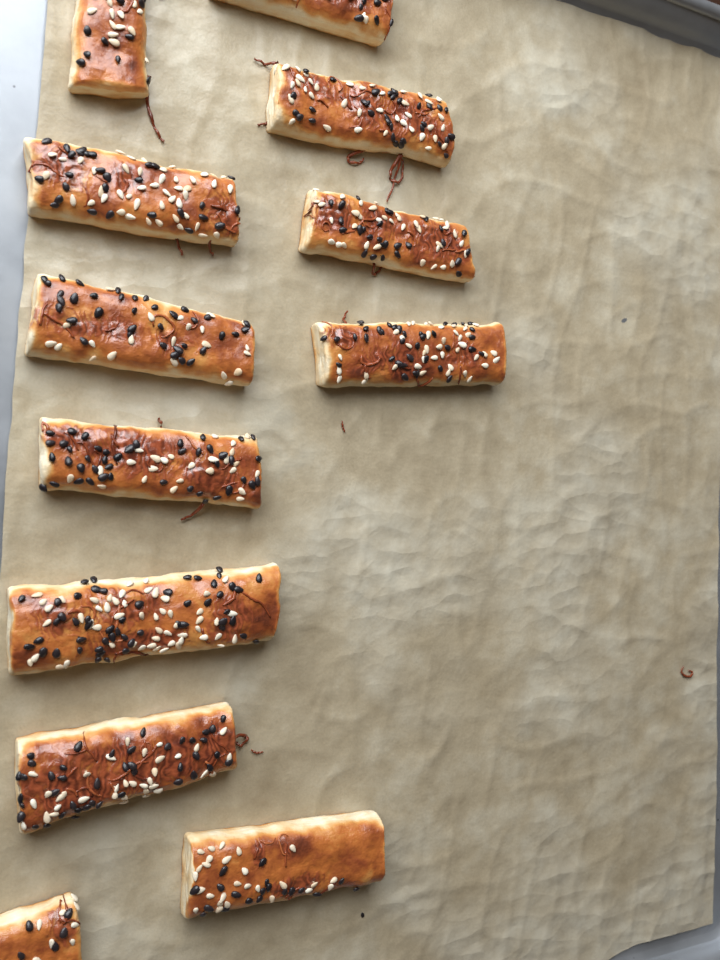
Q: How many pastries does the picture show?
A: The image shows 12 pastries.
